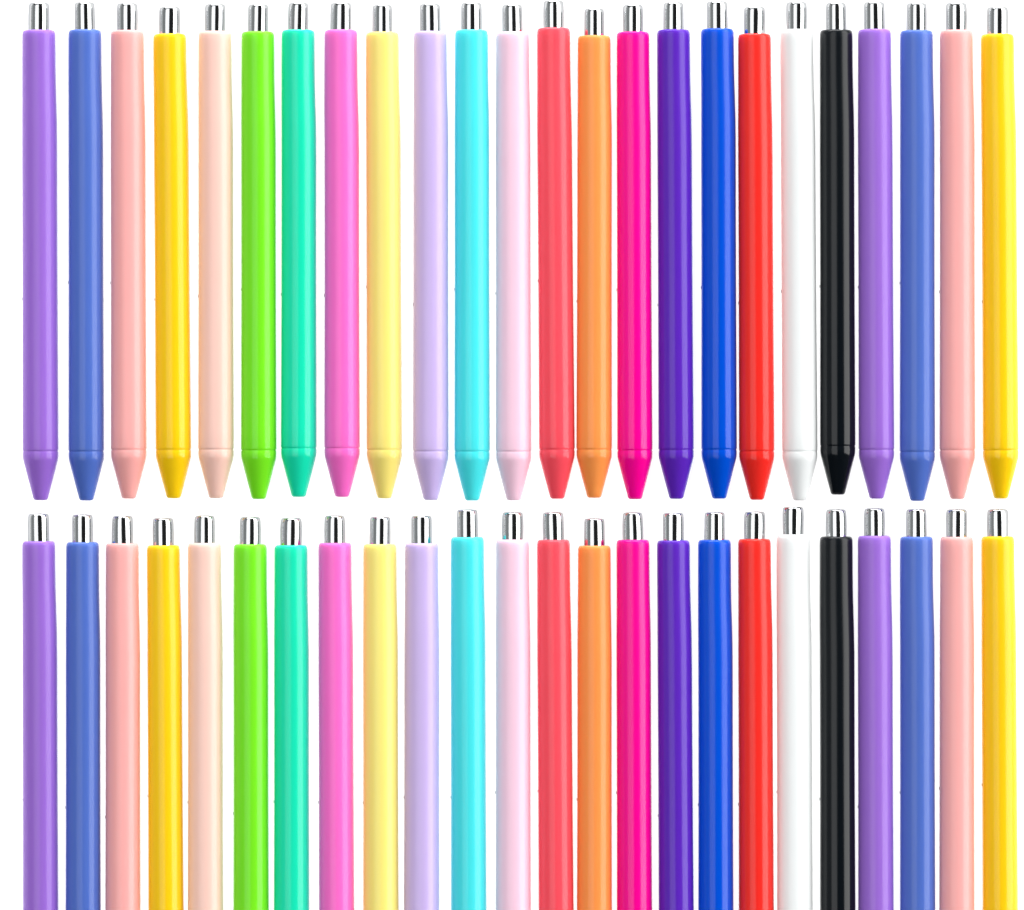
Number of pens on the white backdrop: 48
